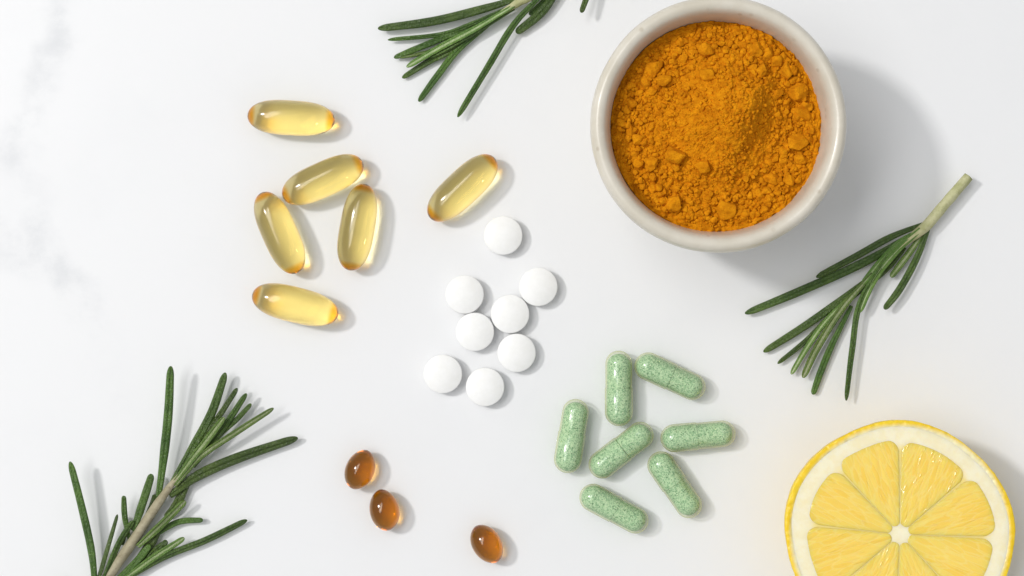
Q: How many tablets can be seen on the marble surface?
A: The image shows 8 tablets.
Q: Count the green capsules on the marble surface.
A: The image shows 7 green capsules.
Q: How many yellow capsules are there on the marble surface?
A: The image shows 6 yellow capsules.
